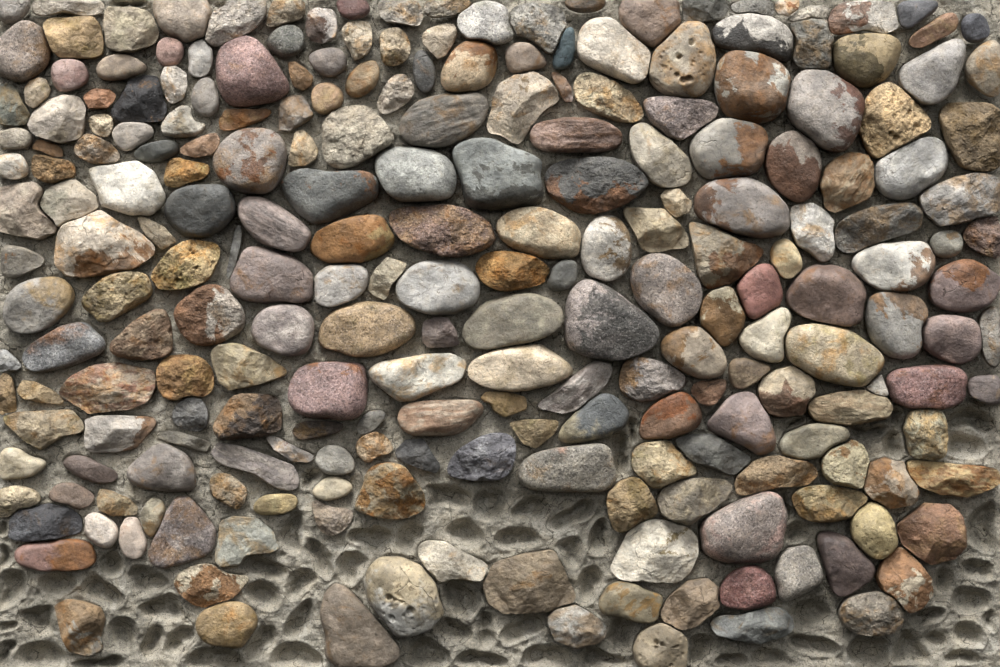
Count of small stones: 92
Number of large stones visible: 139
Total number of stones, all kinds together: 231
